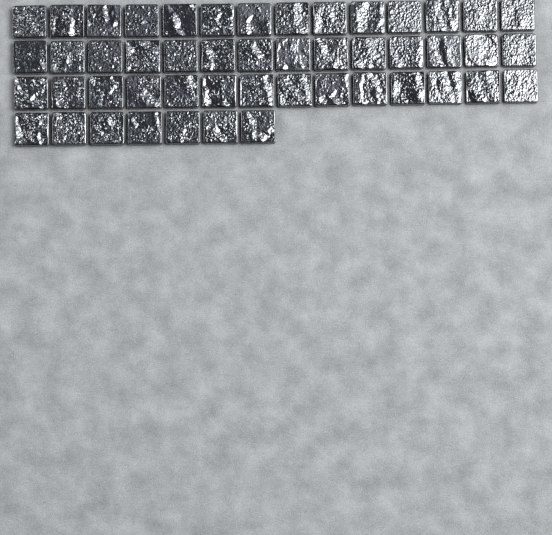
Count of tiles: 49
